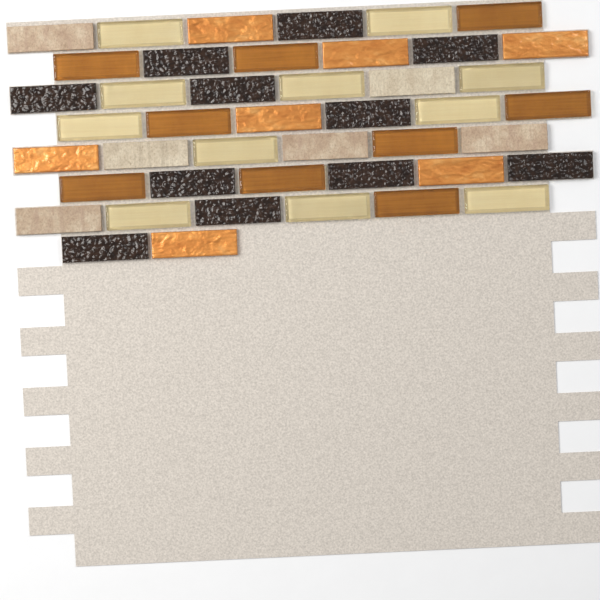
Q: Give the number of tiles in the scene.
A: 44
